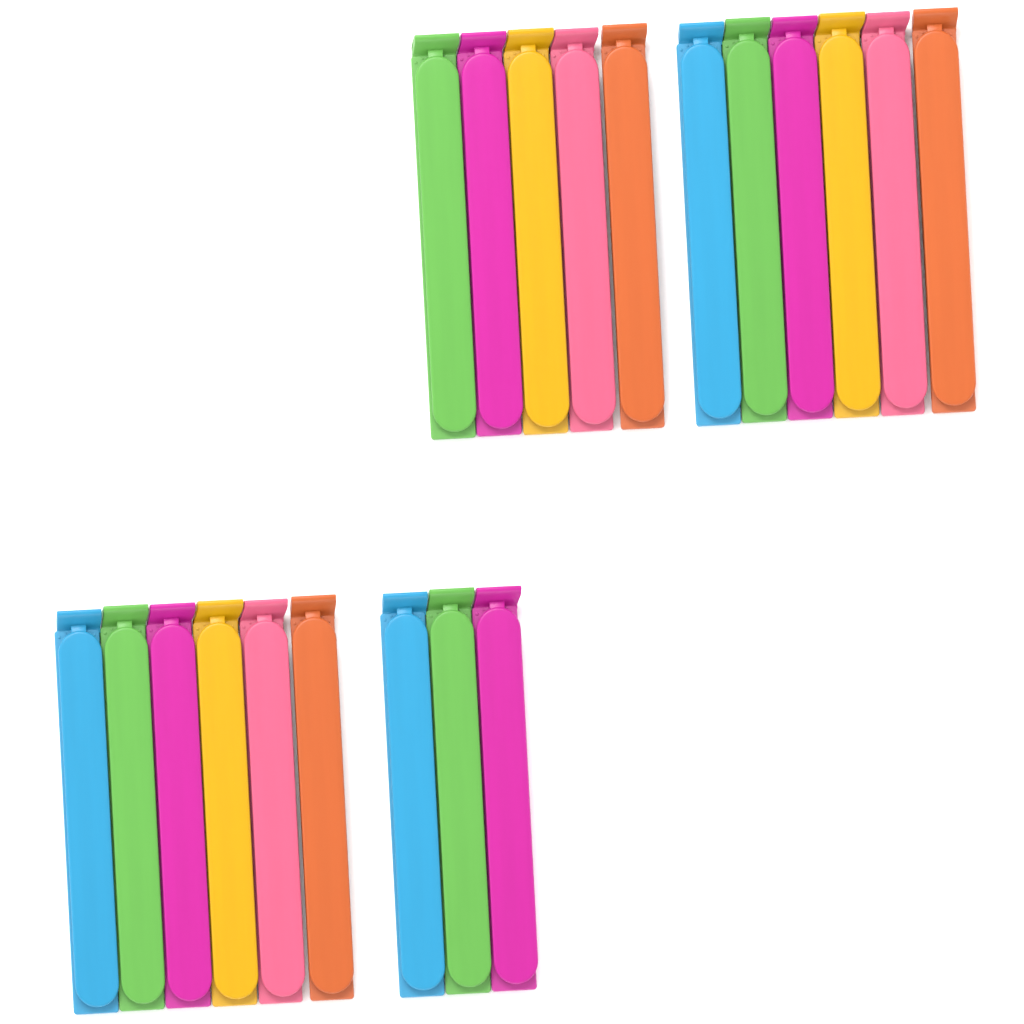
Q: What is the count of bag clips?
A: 20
